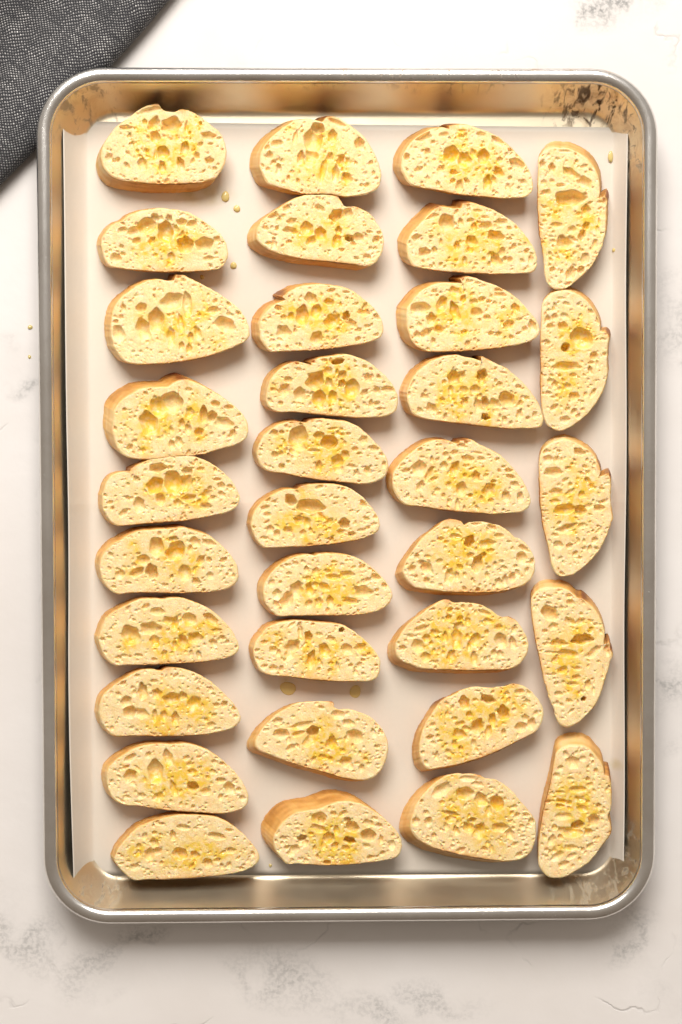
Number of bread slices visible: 34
